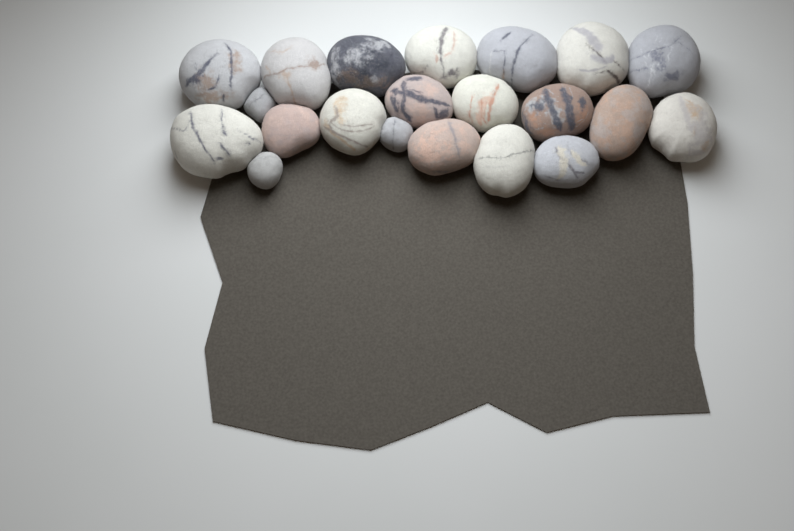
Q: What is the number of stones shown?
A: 21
